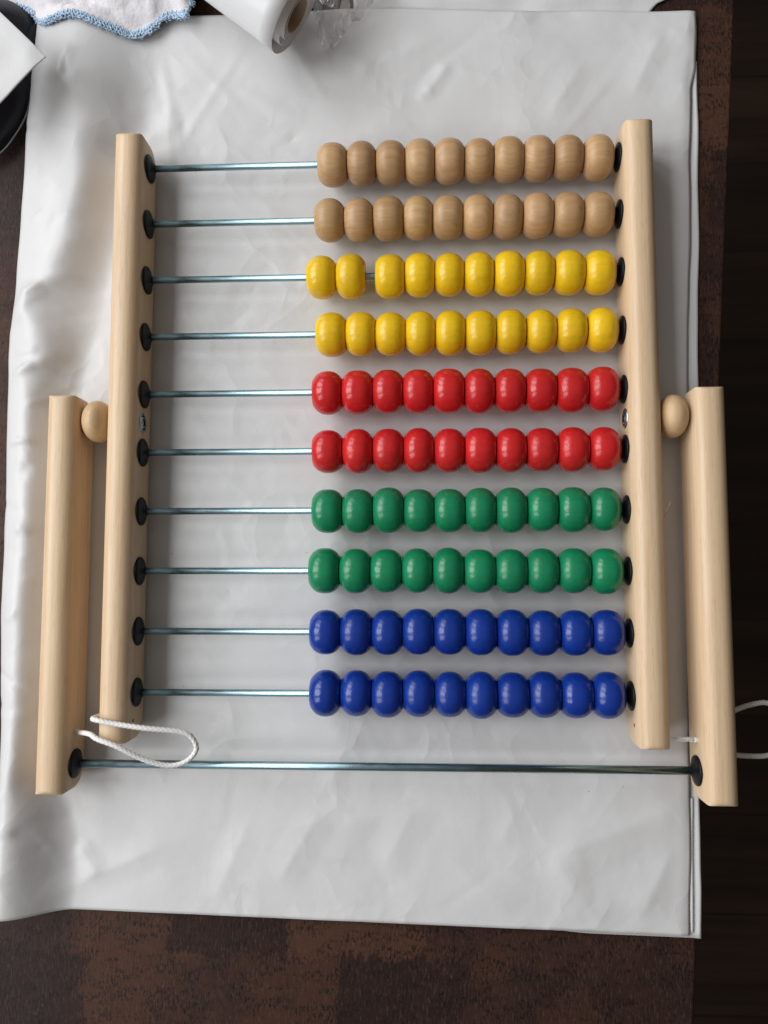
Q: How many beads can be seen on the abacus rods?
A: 100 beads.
